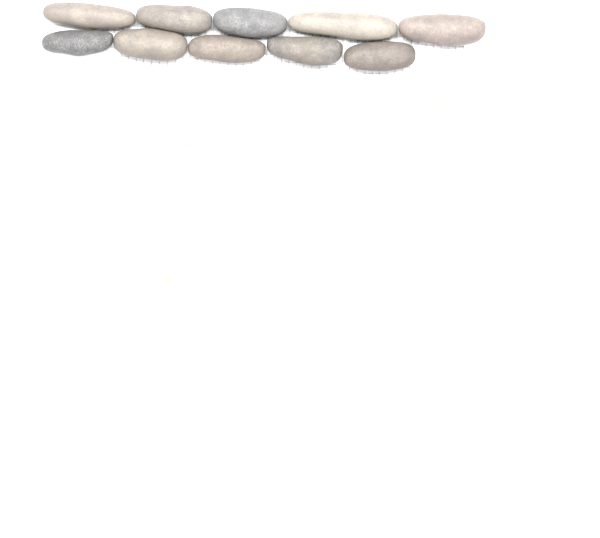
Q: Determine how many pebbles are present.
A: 10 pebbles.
